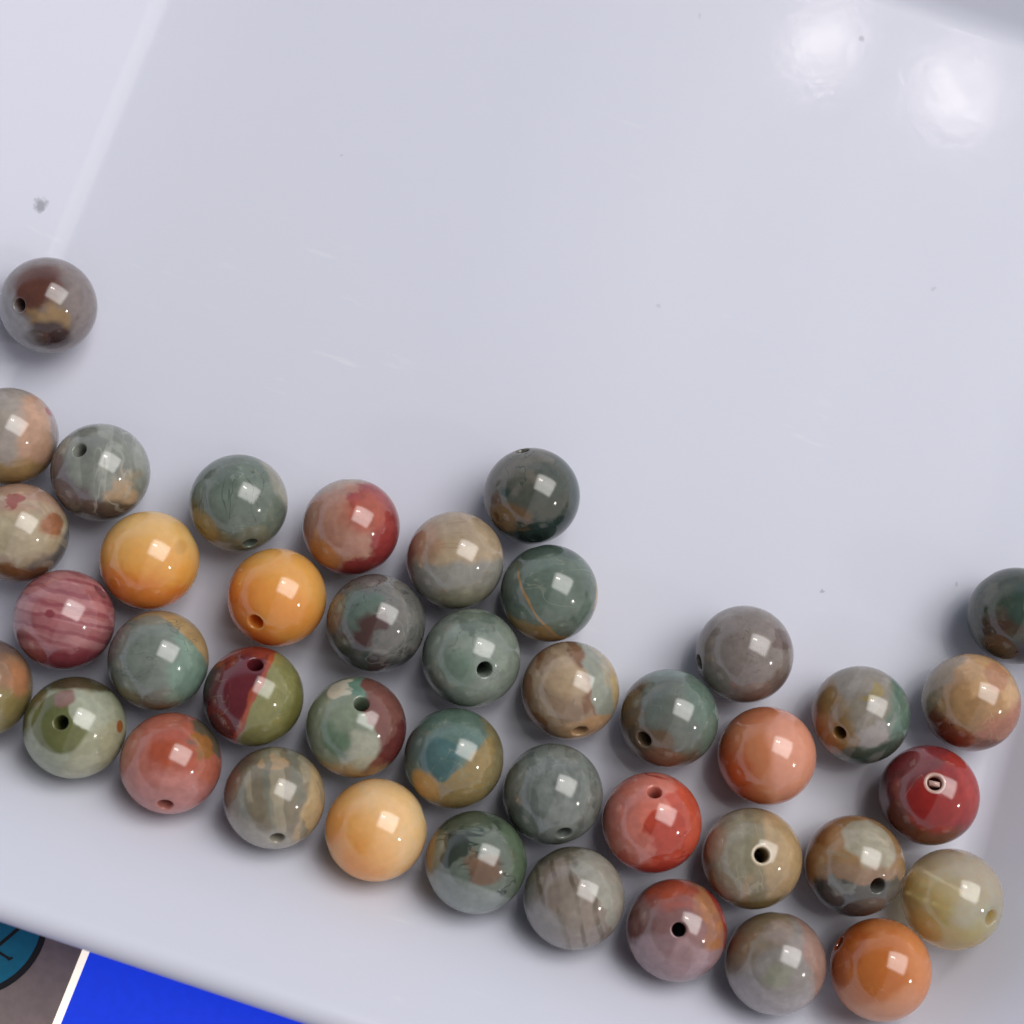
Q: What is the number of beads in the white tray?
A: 41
